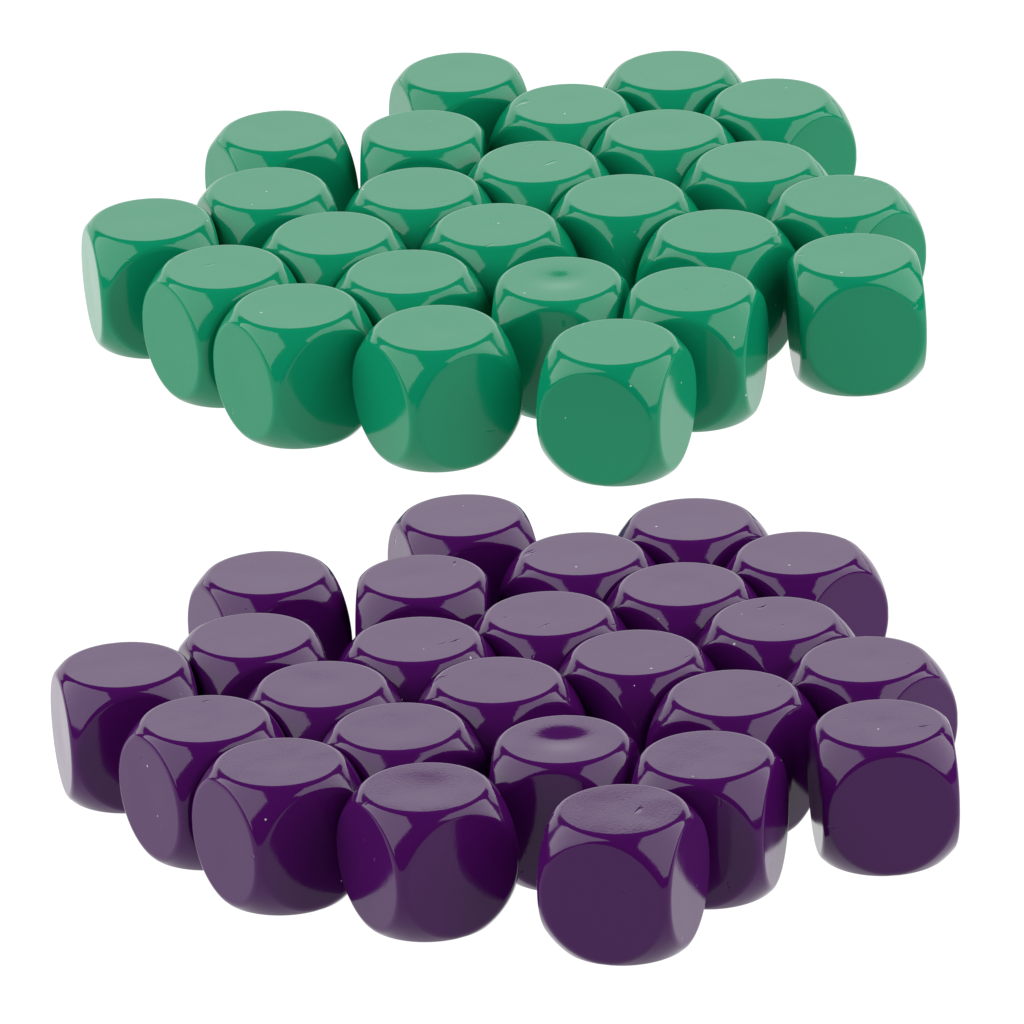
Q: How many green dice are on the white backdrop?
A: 25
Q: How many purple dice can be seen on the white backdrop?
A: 25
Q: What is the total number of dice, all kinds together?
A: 50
